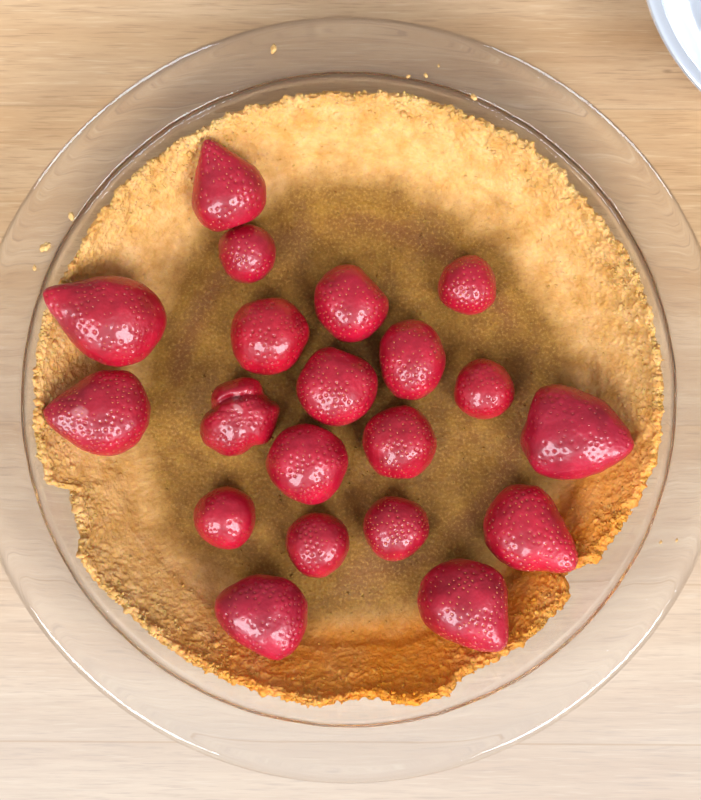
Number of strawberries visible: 20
